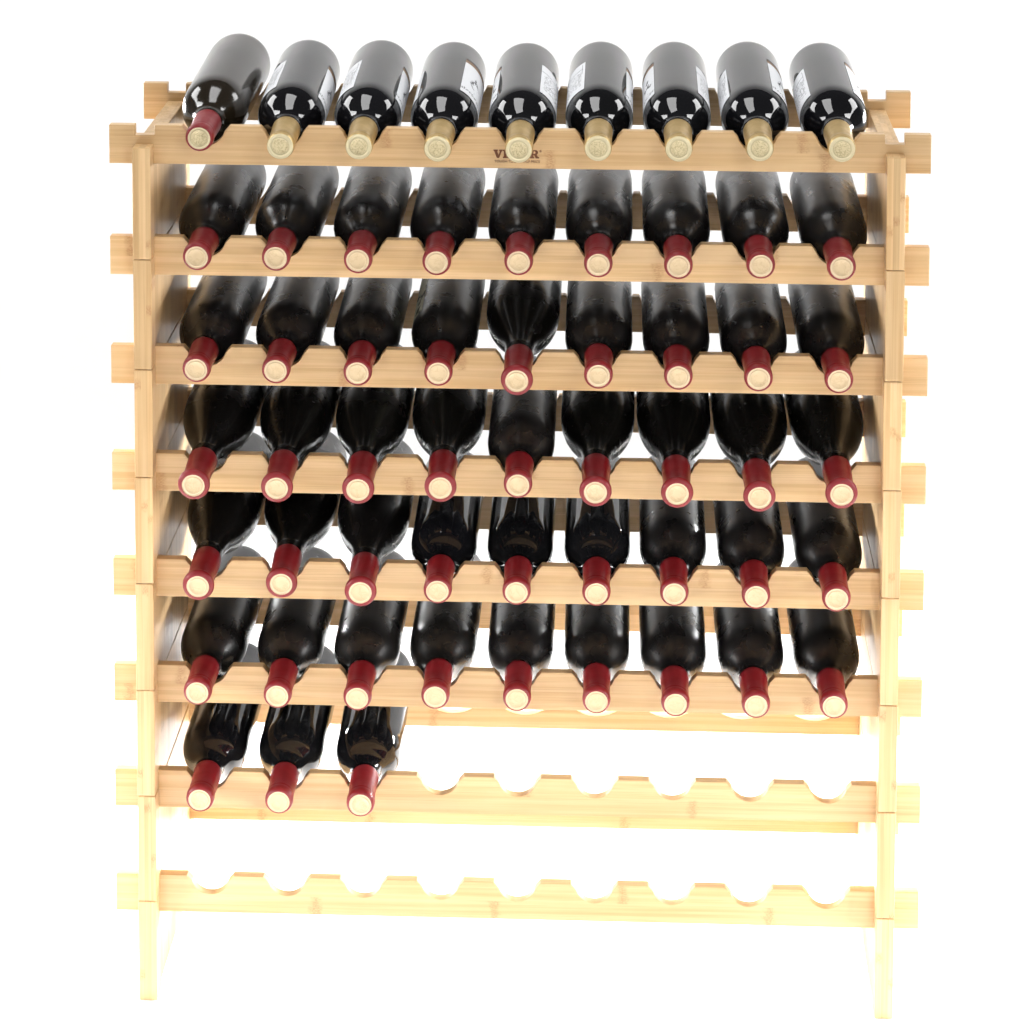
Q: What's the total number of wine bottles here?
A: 57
